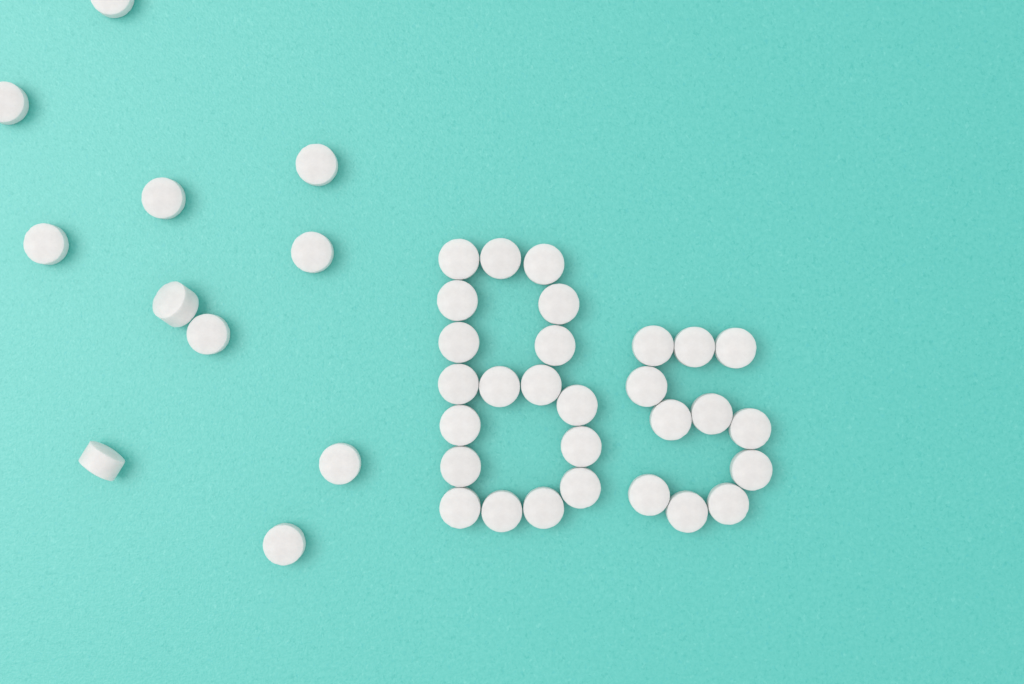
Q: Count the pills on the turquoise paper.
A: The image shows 40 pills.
